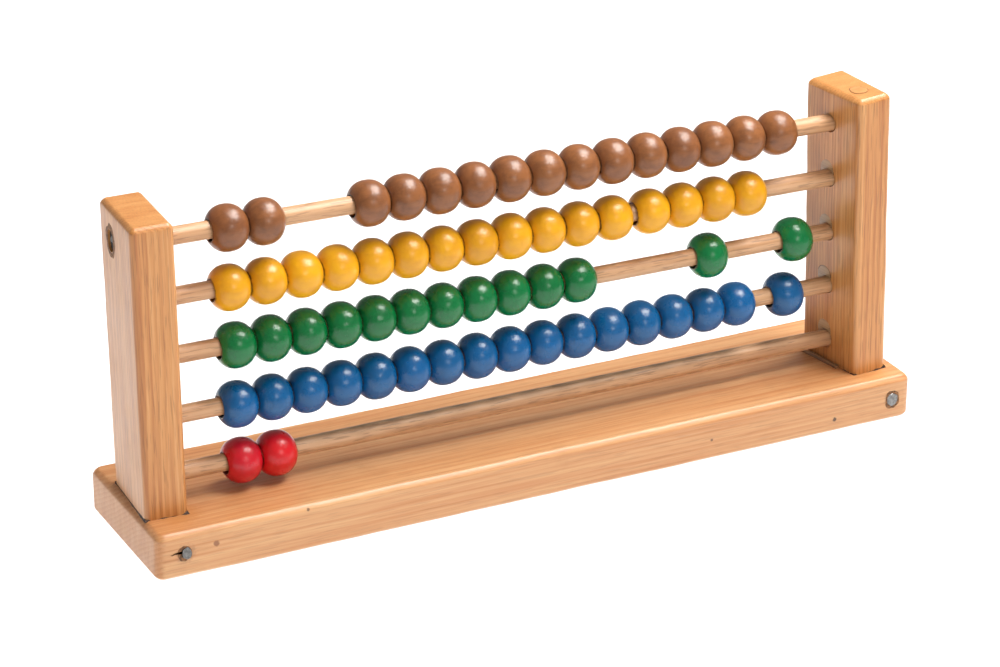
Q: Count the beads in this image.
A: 63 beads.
